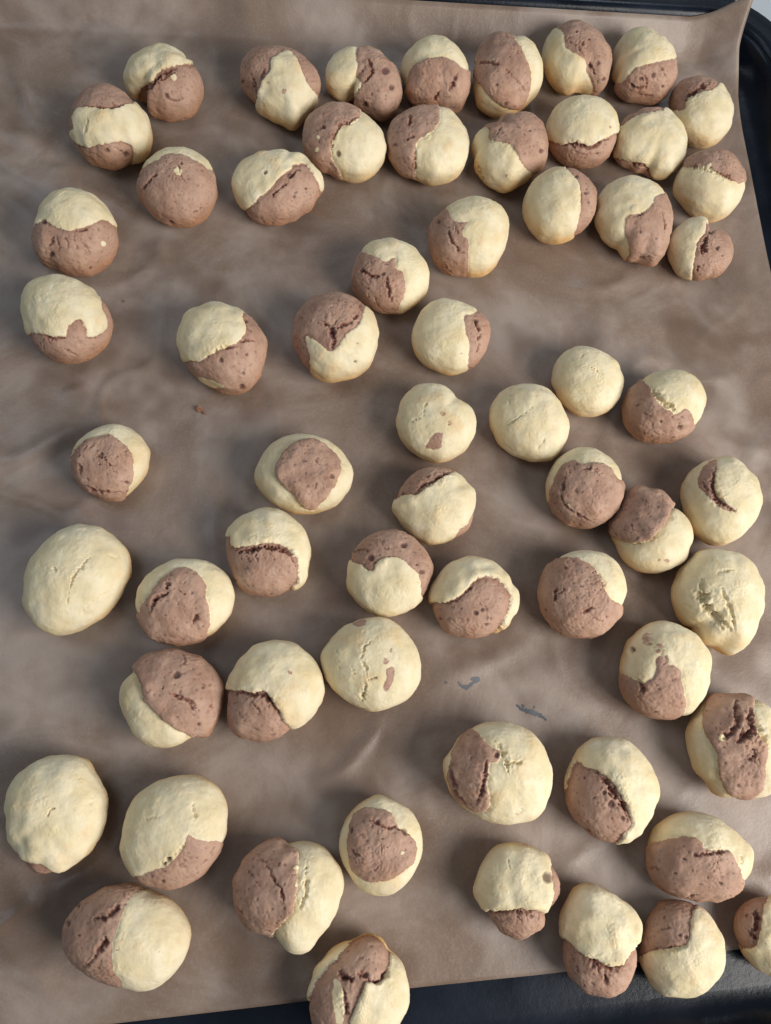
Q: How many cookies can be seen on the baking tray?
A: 62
